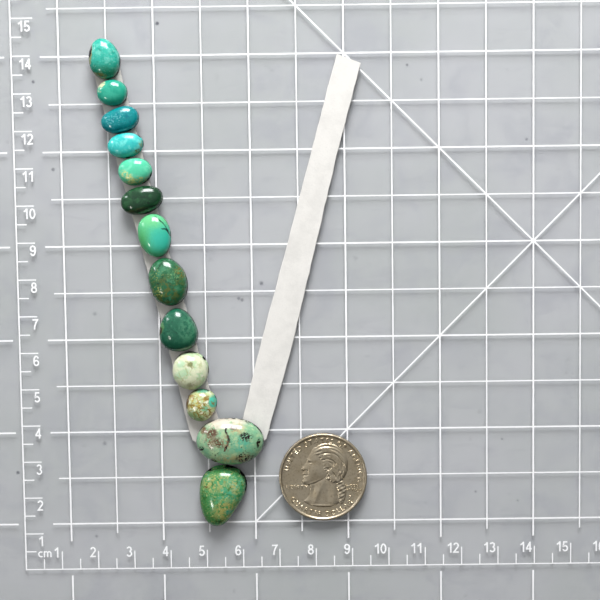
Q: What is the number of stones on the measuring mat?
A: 13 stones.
